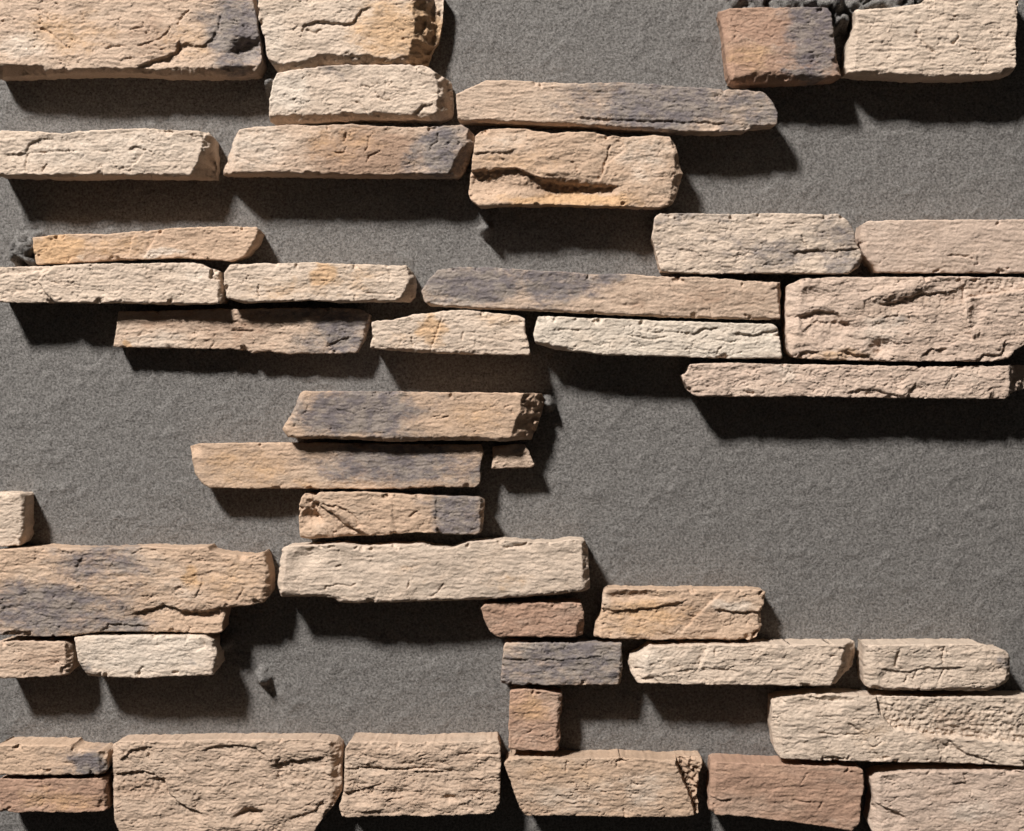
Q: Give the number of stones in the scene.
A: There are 43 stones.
